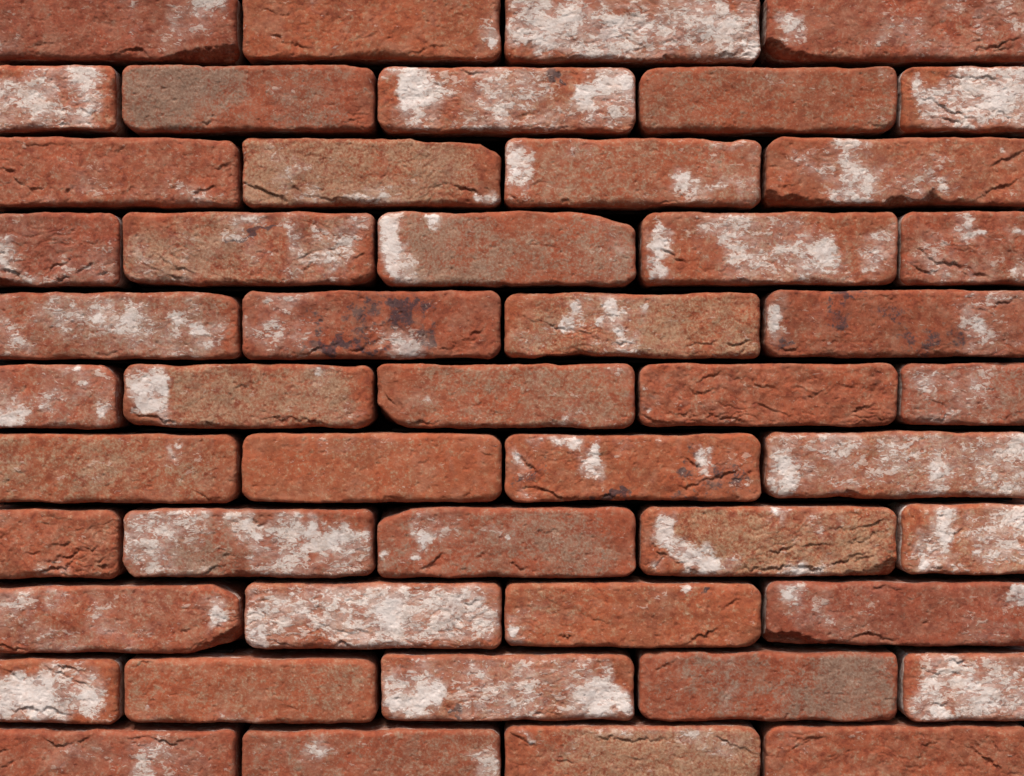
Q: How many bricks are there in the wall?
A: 49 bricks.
